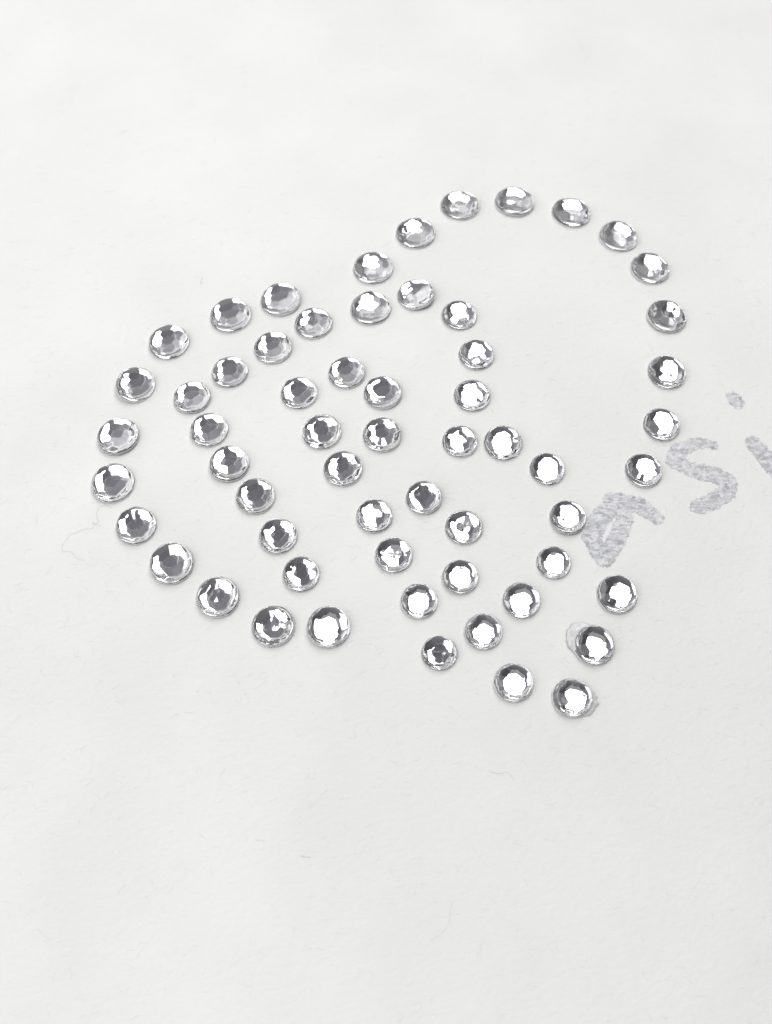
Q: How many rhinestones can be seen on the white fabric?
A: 60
